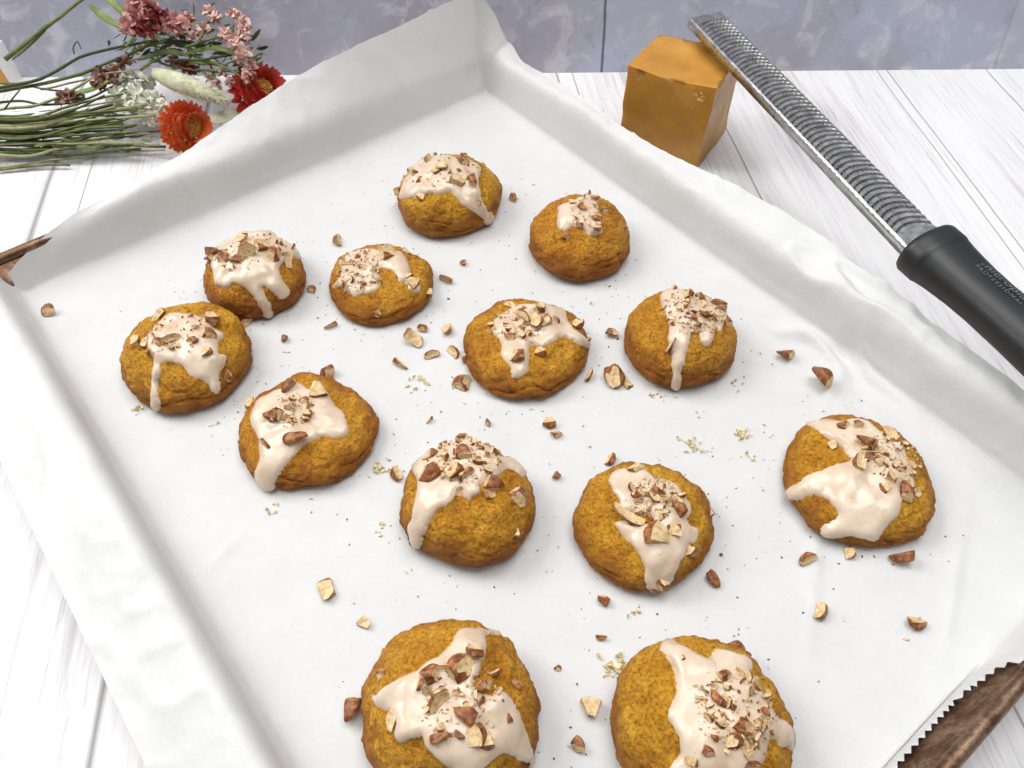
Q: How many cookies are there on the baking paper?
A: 13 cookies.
